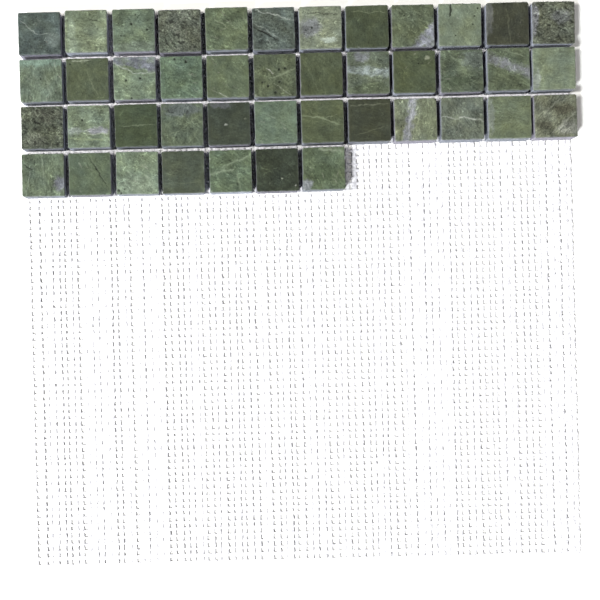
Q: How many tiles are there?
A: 43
